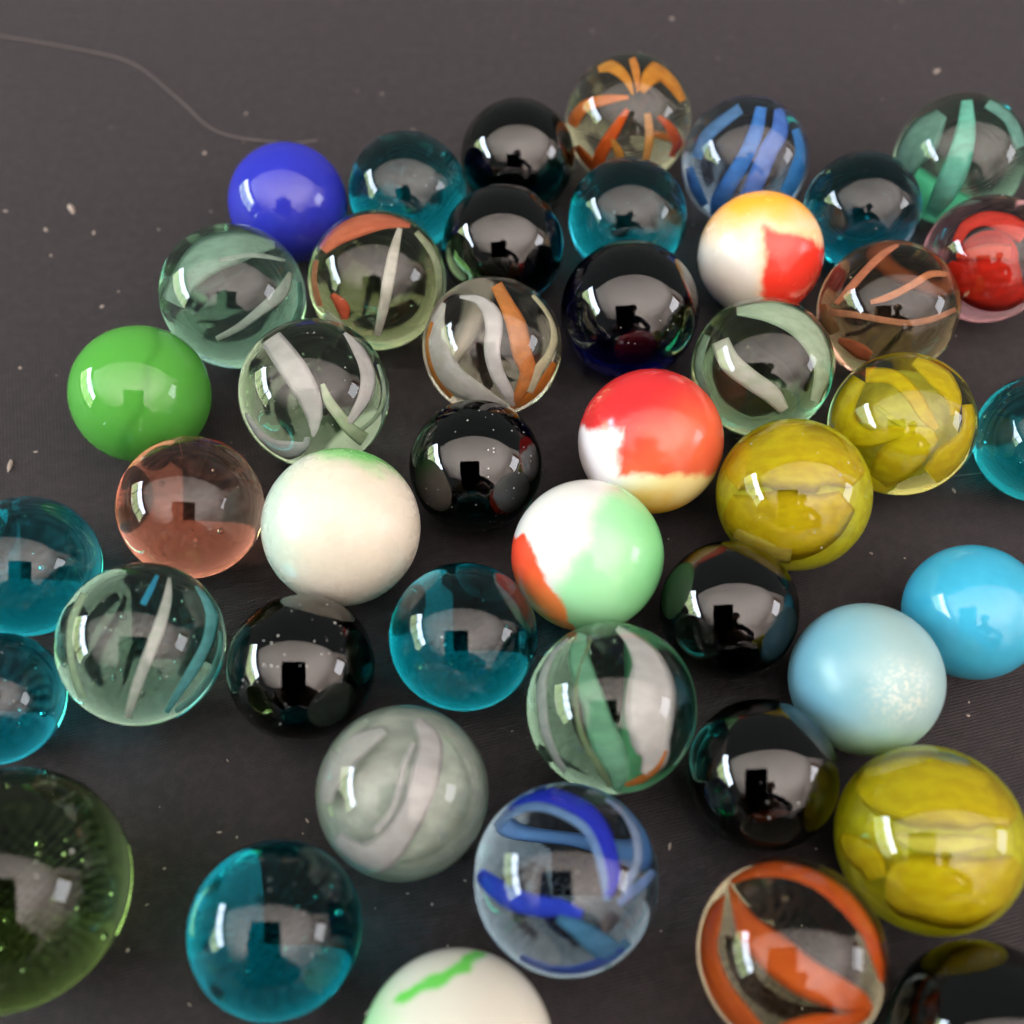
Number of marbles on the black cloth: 45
